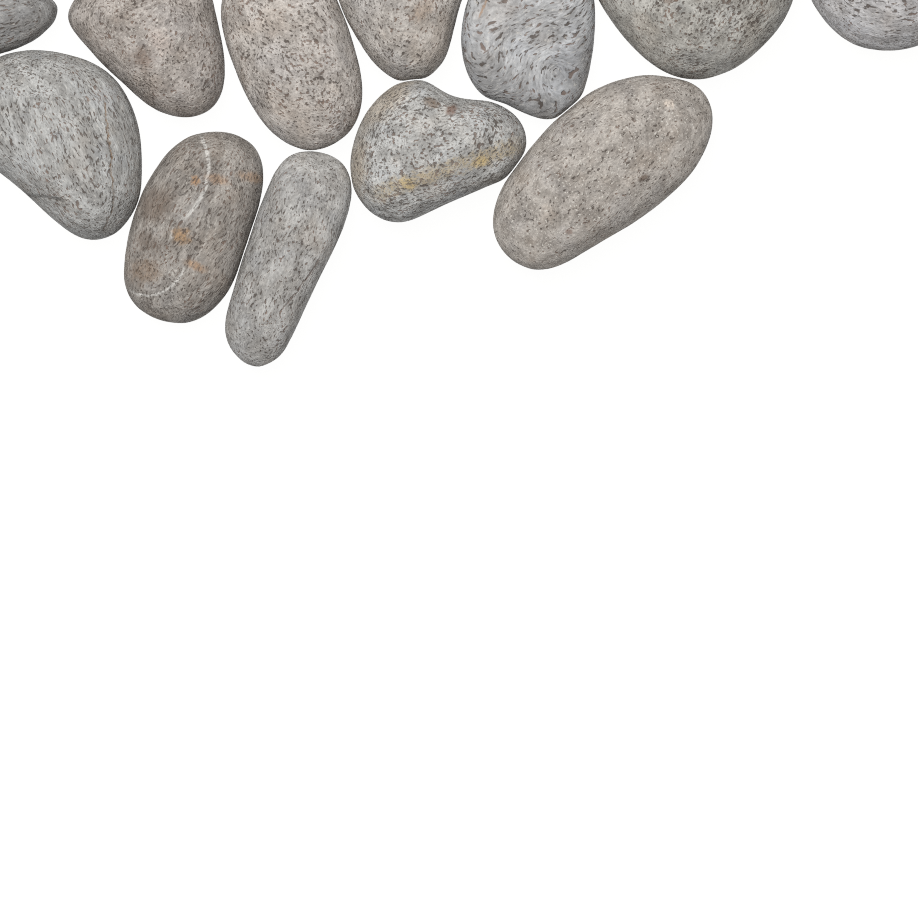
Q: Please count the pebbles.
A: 12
